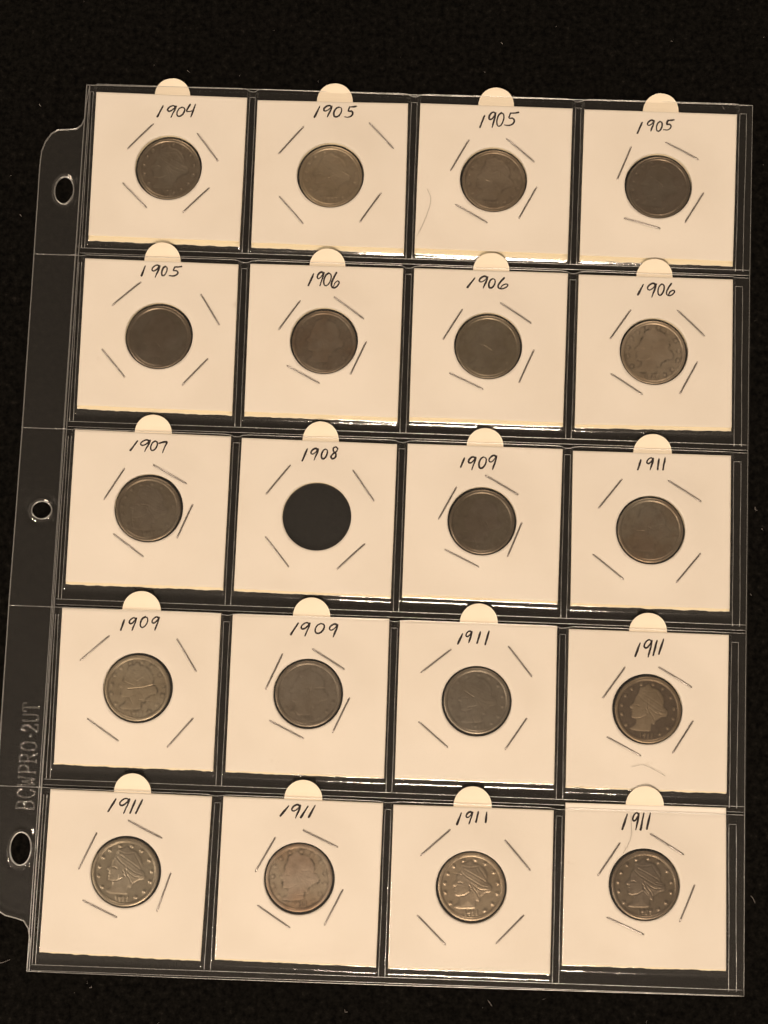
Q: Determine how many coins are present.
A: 19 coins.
